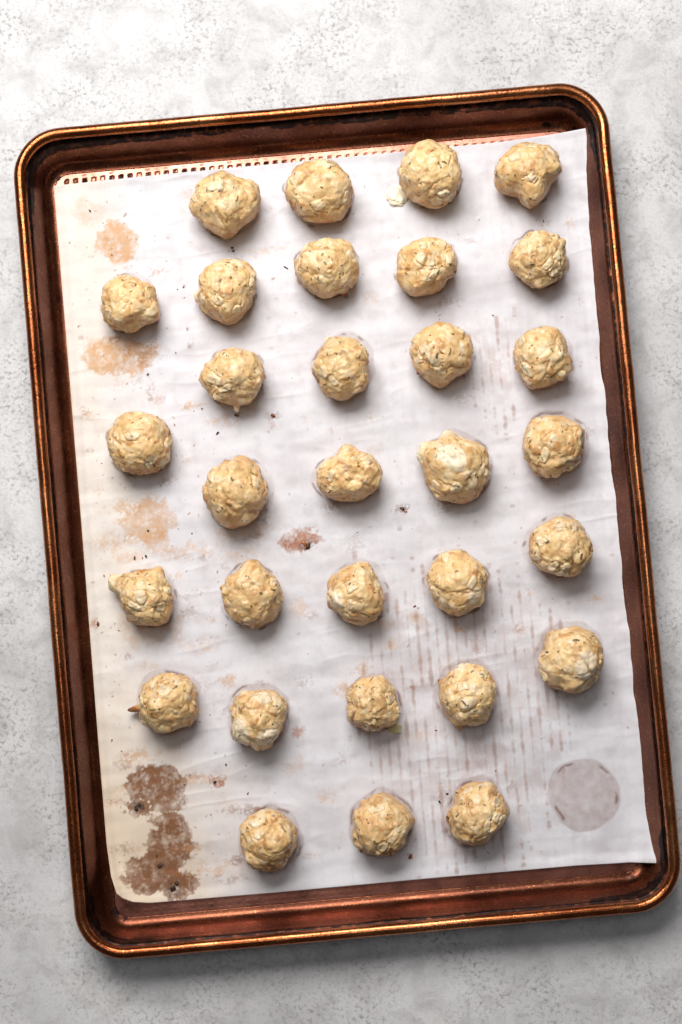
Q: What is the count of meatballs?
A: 31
